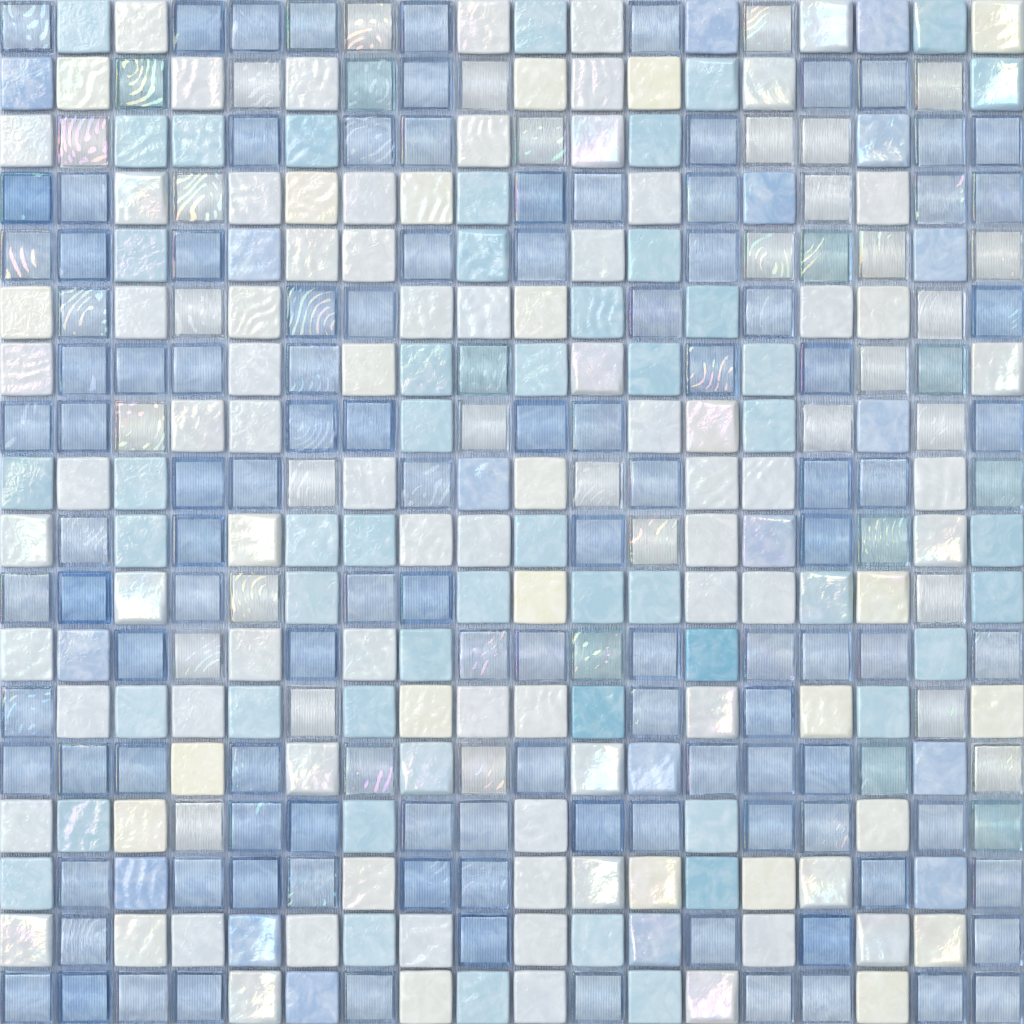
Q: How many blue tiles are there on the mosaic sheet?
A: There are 133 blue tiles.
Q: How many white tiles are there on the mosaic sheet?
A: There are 129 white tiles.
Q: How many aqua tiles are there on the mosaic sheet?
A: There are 62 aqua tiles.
